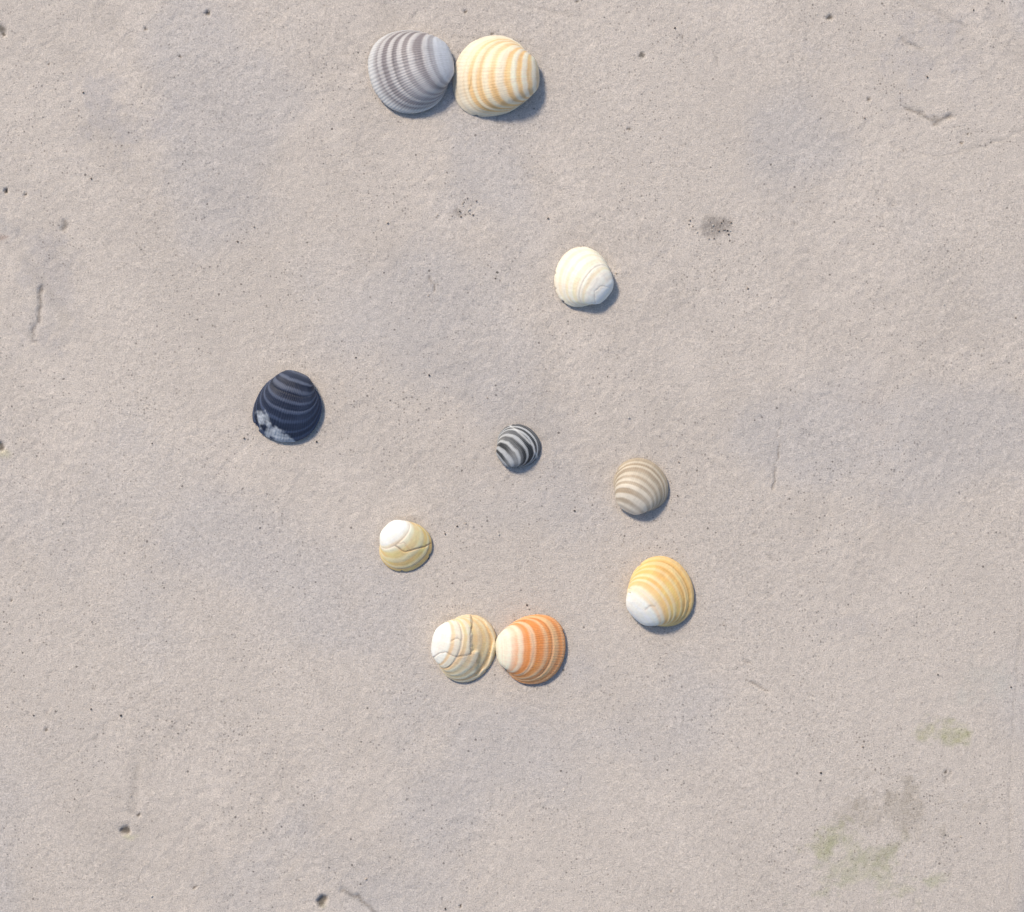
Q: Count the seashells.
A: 10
